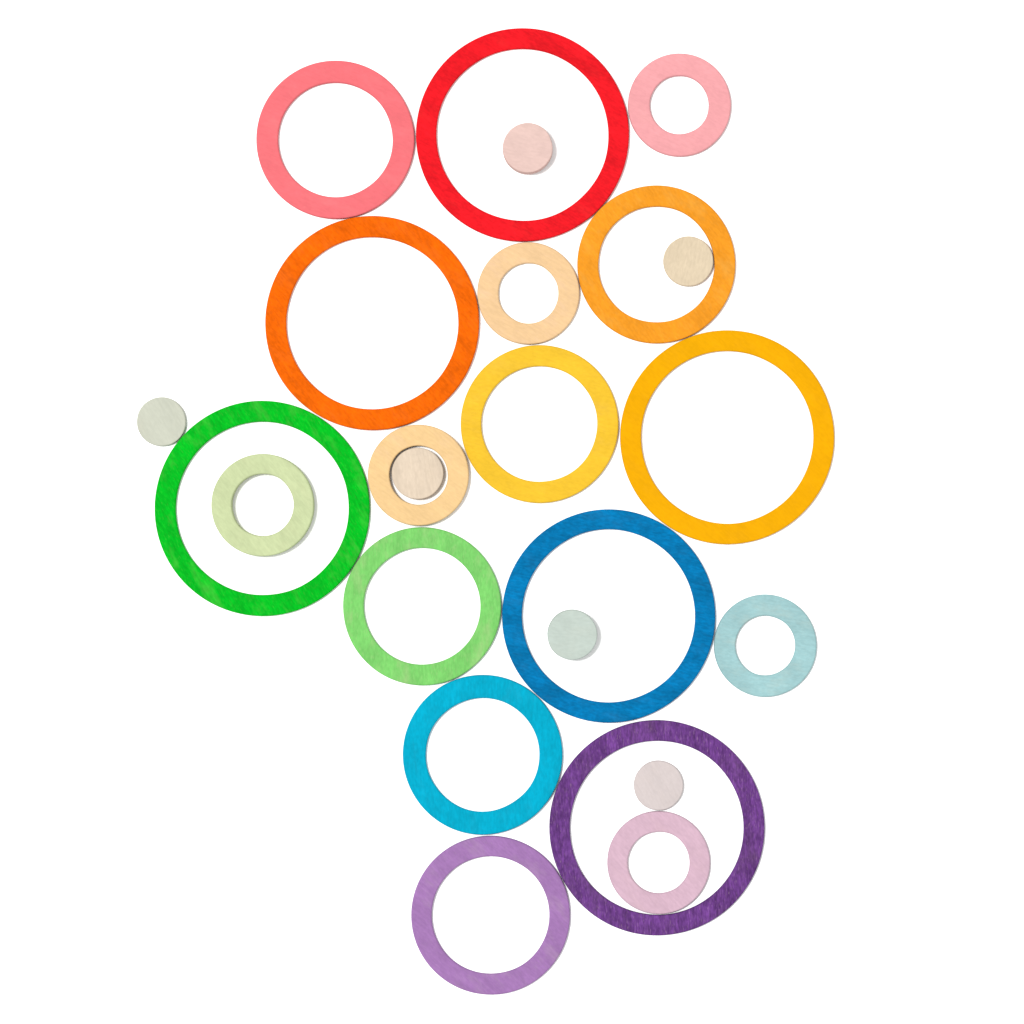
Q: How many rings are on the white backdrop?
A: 18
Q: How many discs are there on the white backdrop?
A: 6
